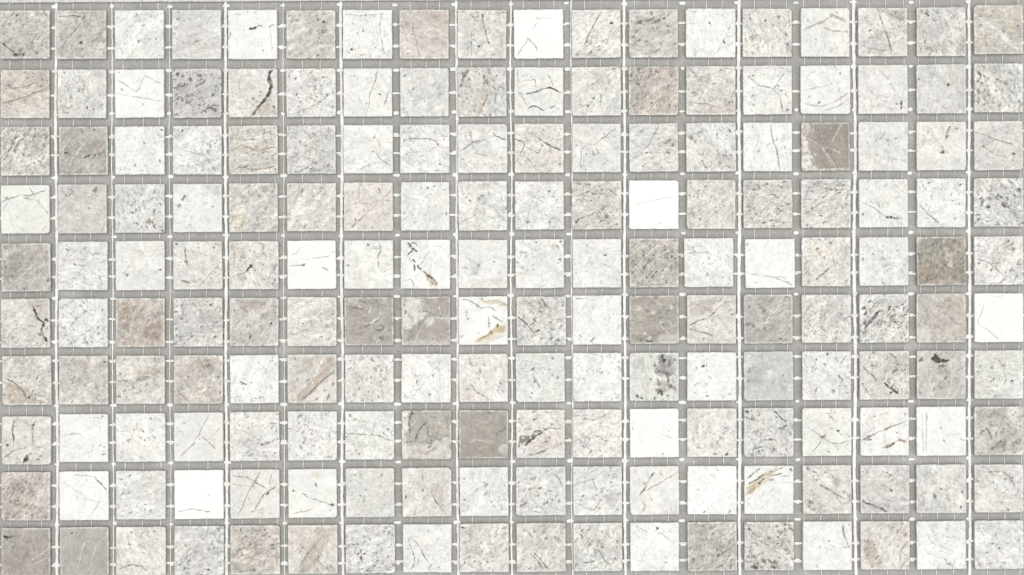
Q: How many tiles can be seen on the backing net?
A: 180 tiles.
